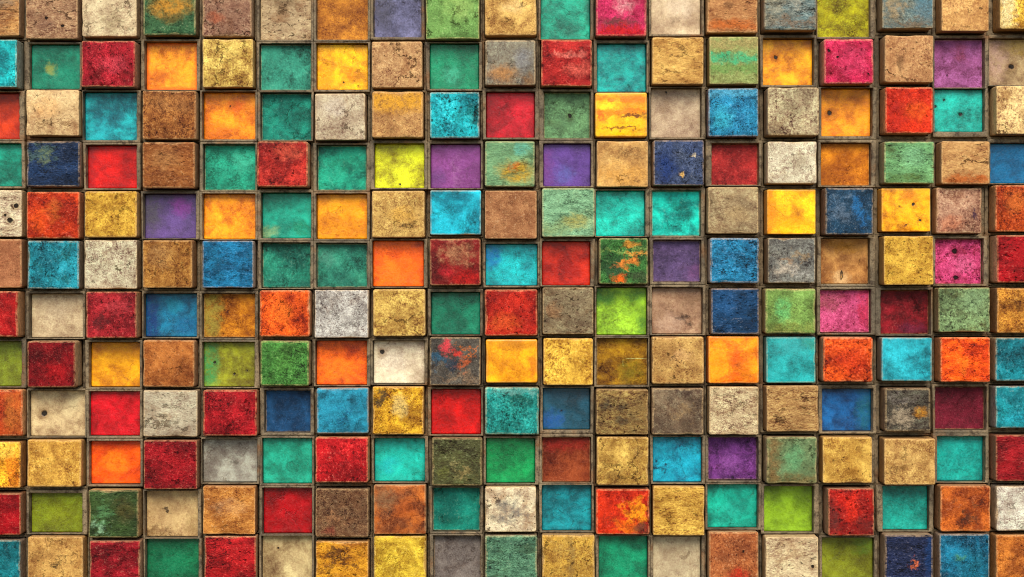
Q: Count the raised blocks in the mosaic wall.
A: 136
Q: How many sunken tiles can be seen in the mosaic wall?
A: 92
